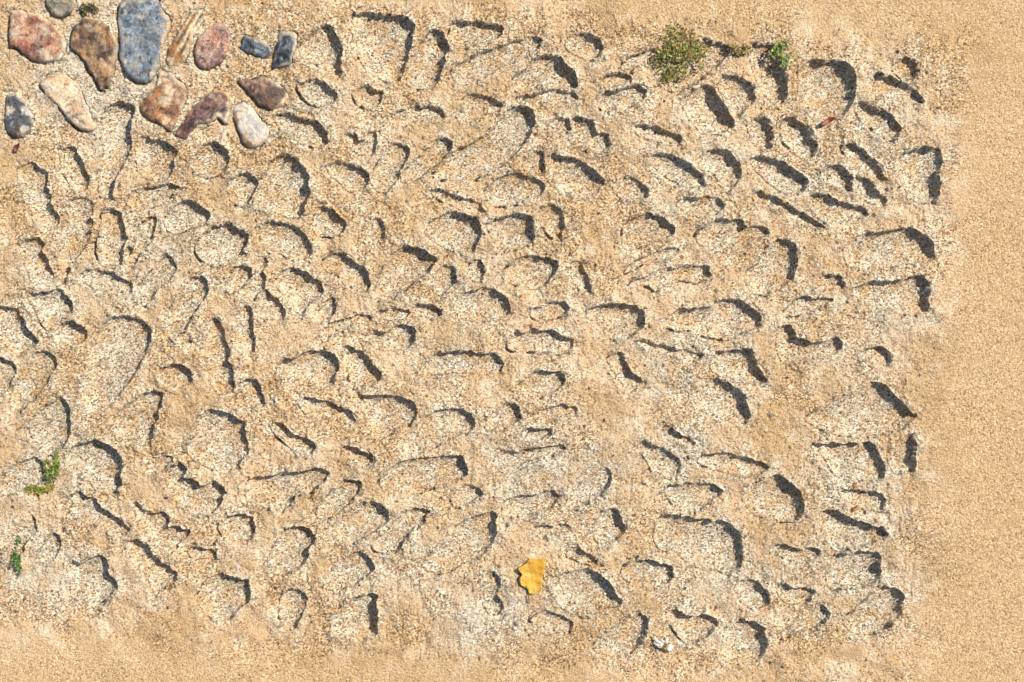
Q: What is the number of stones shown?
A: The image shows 14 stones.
